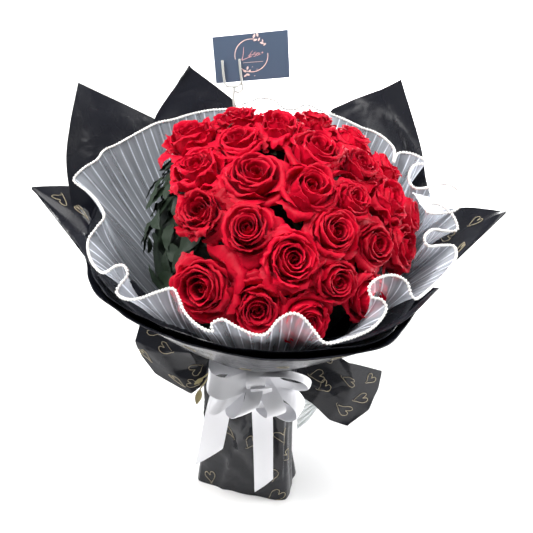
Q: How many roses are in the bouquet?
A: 26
